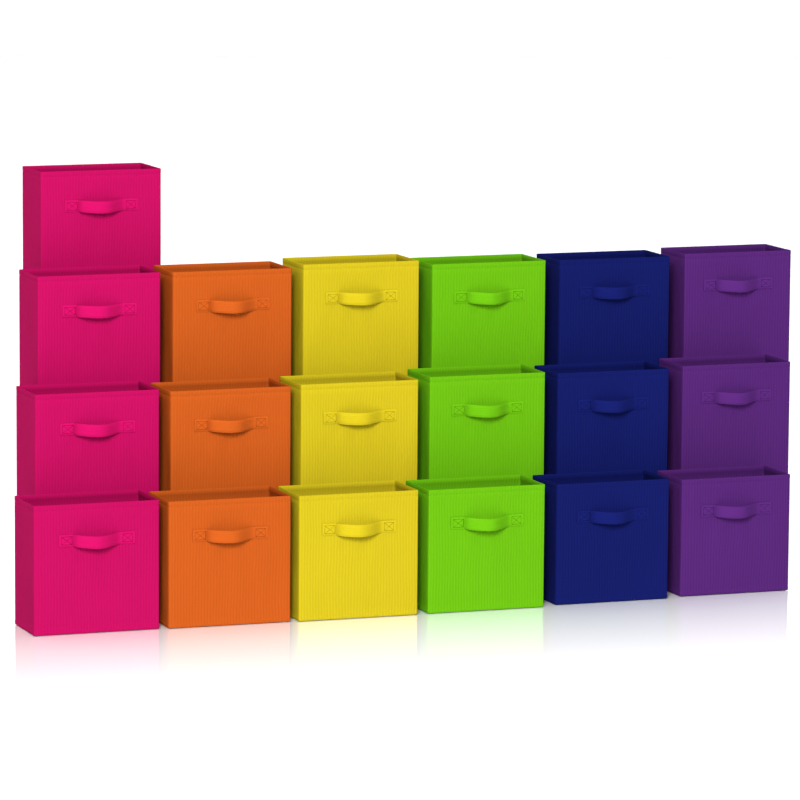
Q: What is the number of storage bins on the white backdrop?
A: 19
